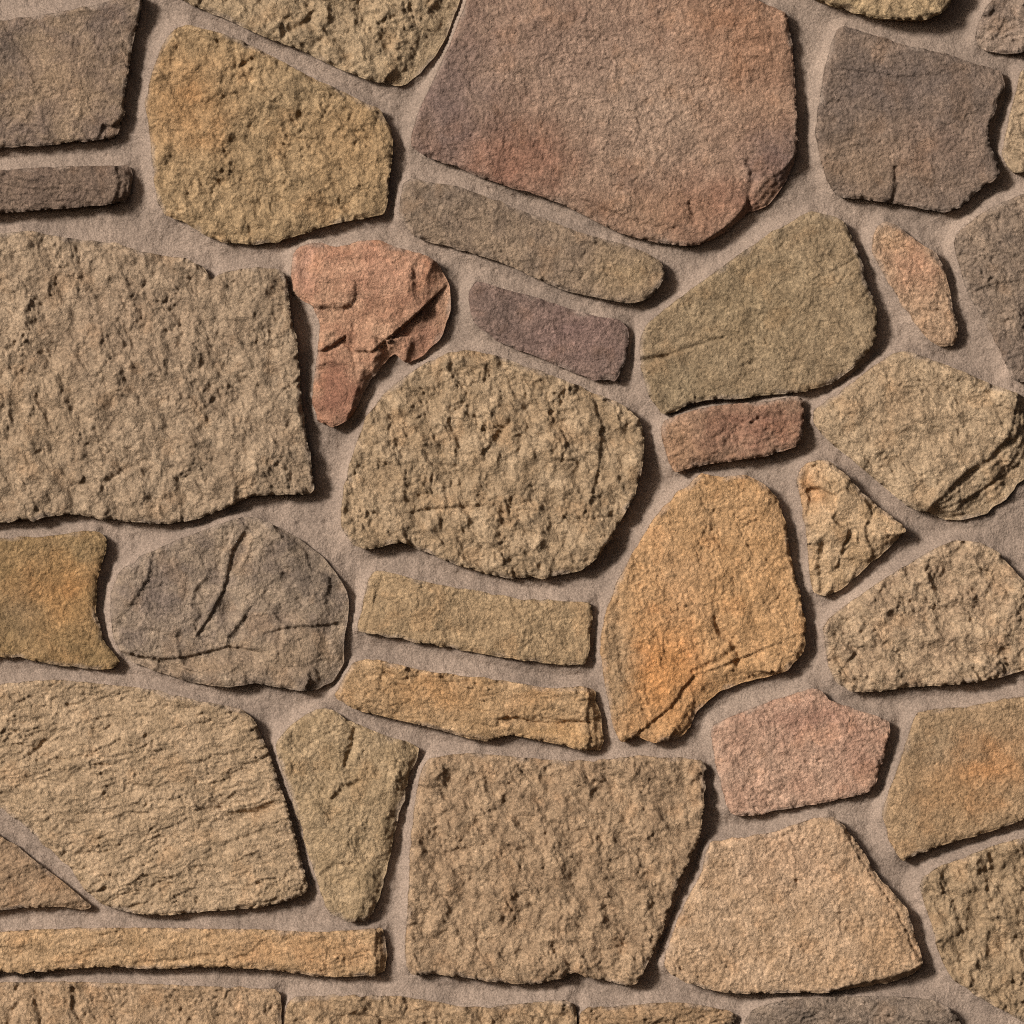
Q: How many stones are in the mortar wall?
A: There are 39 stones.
